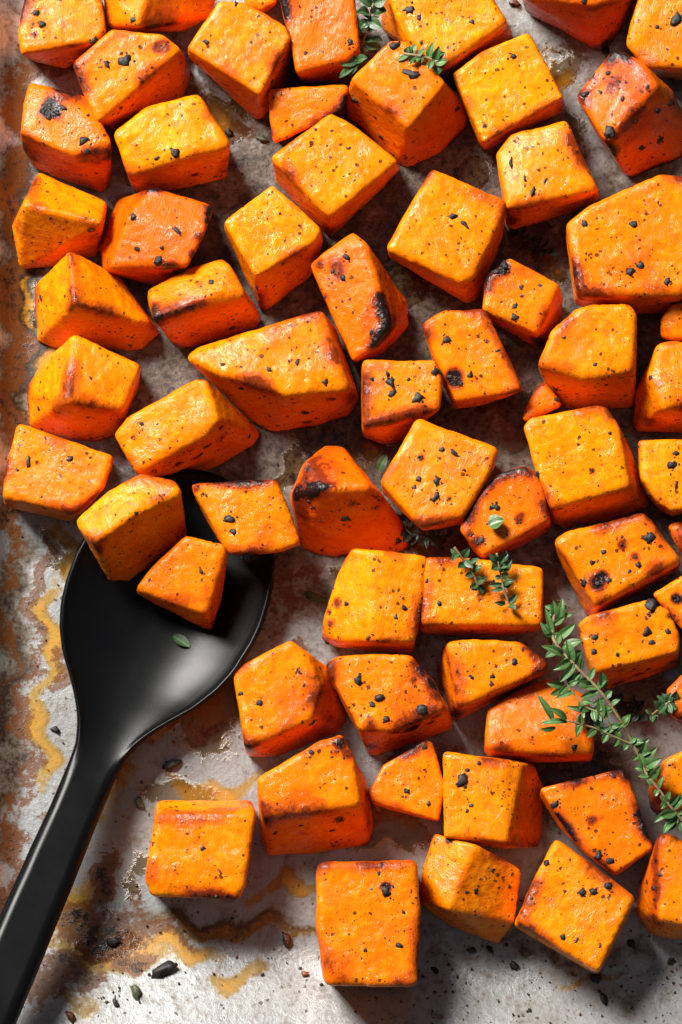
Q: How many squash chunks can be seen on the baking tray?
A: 65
